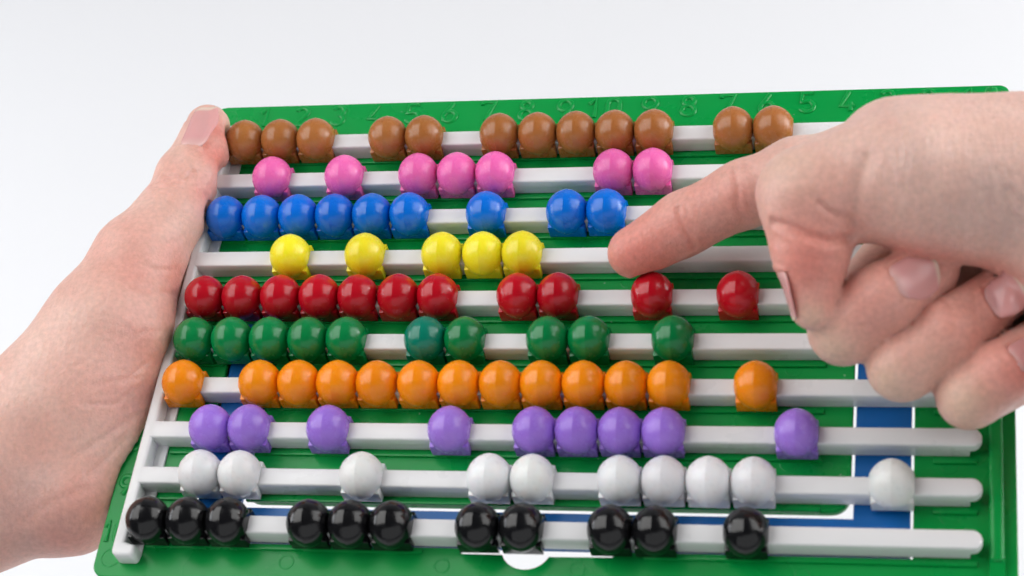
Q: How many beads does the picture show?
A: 97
